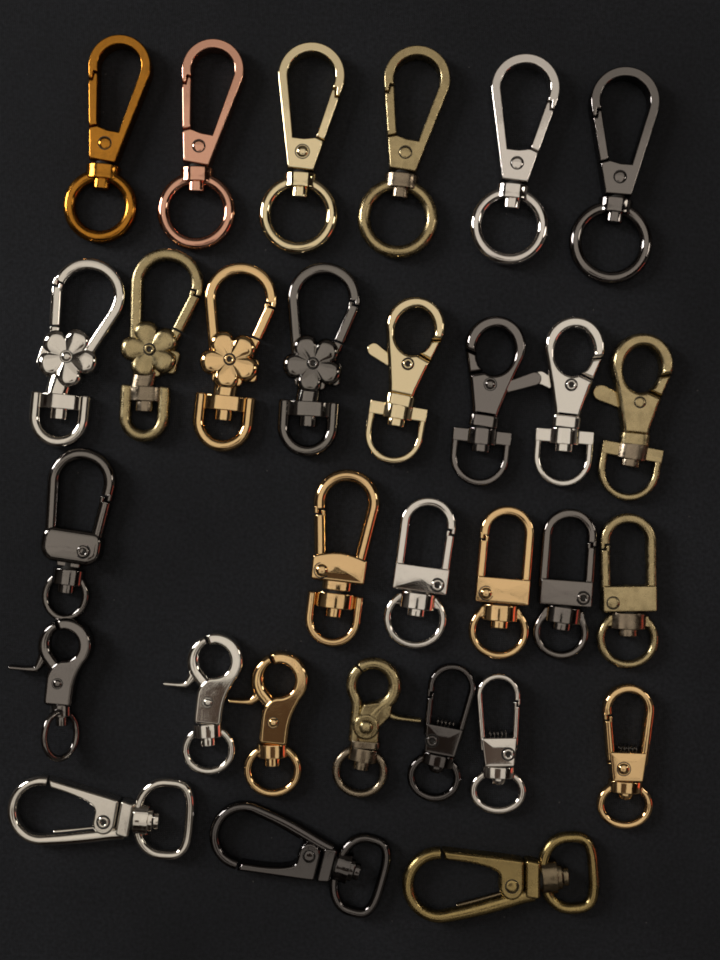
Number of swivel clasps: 30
